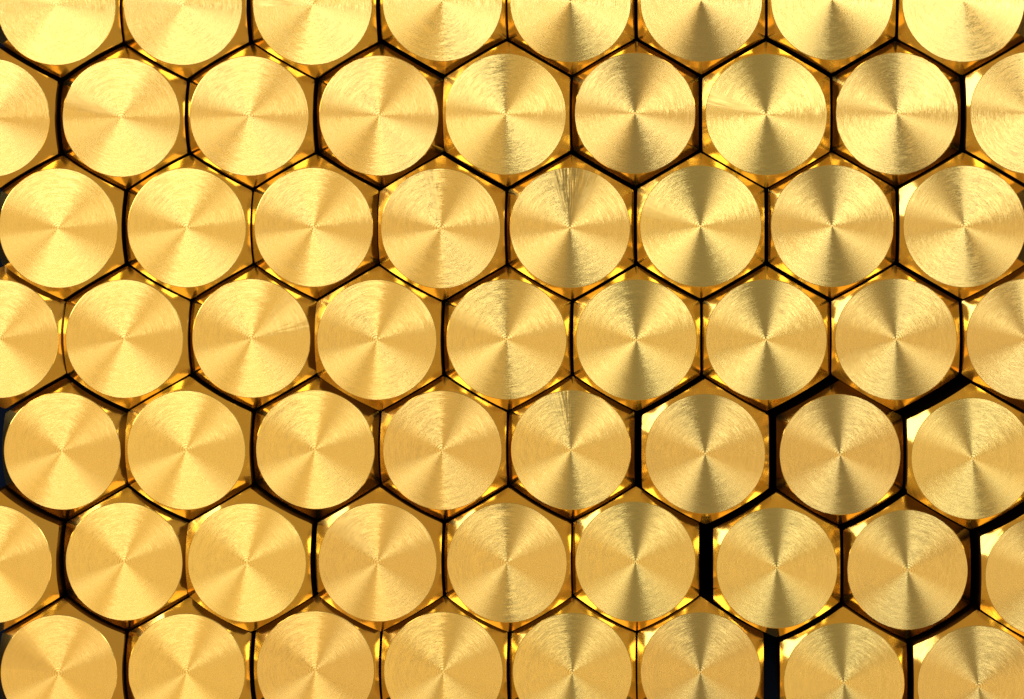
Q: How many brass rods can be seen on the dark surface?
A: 59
